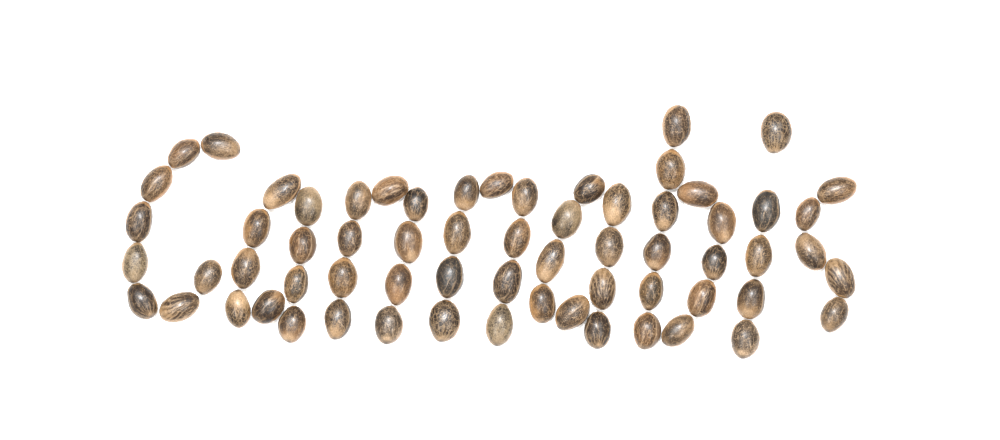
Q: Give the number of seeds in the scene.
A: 65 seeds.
